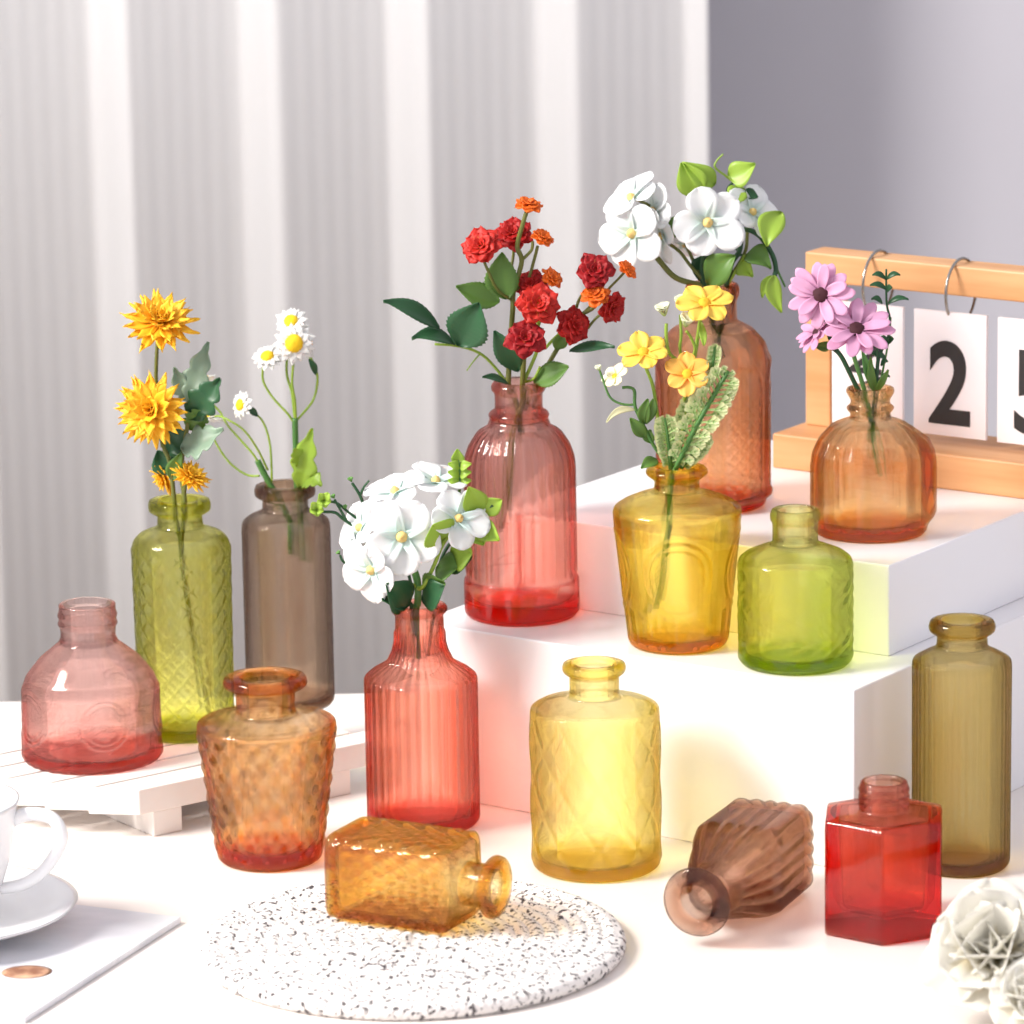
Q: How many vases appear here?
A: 15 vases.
